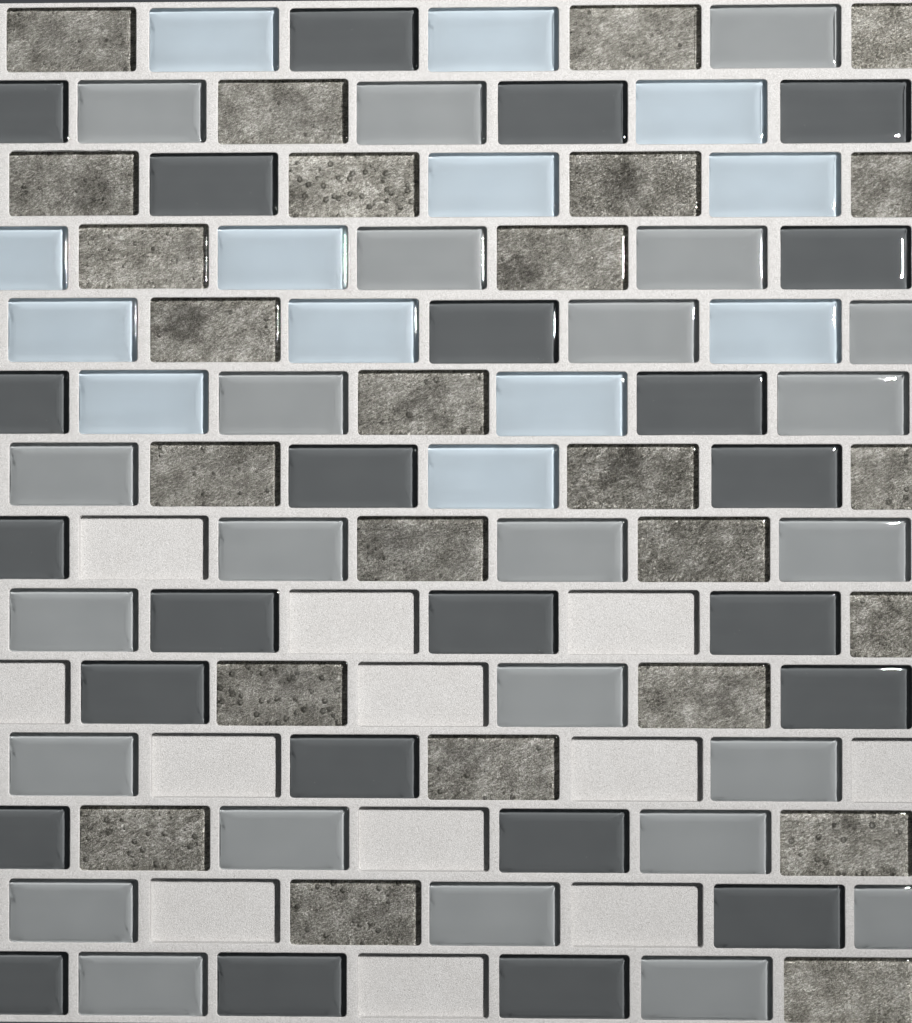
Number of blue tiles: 13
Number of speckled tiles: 25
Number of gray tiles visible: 24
